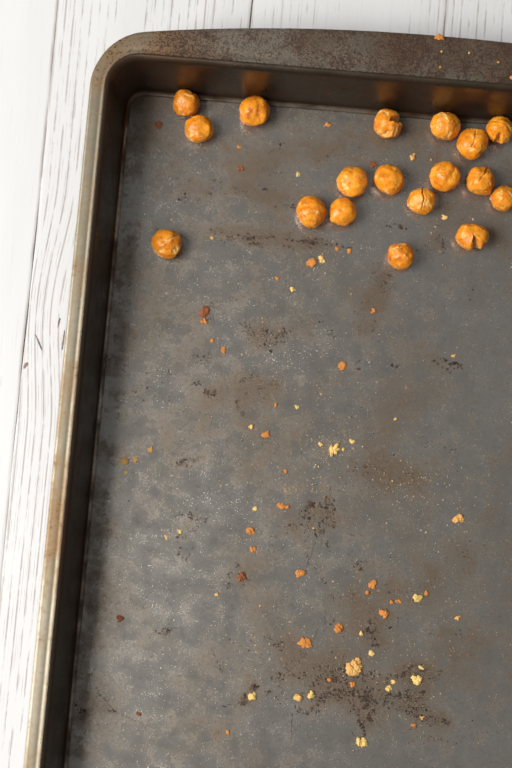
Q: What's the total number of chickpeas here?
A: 18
